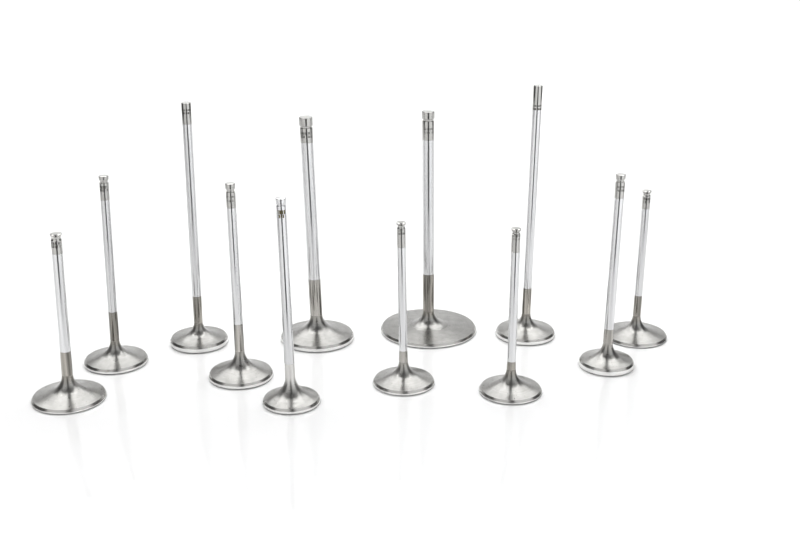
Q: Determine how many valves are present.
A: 12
